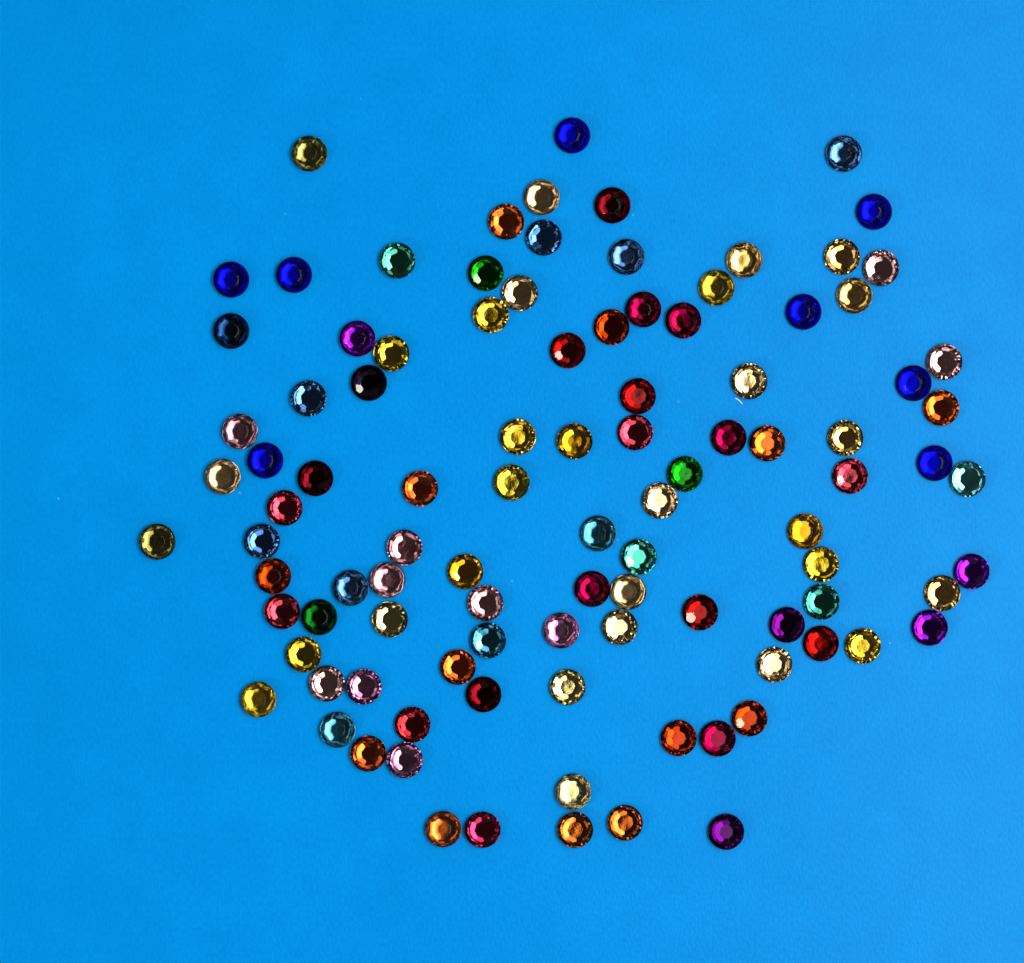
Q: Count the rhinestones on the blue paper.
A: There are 102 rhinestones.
